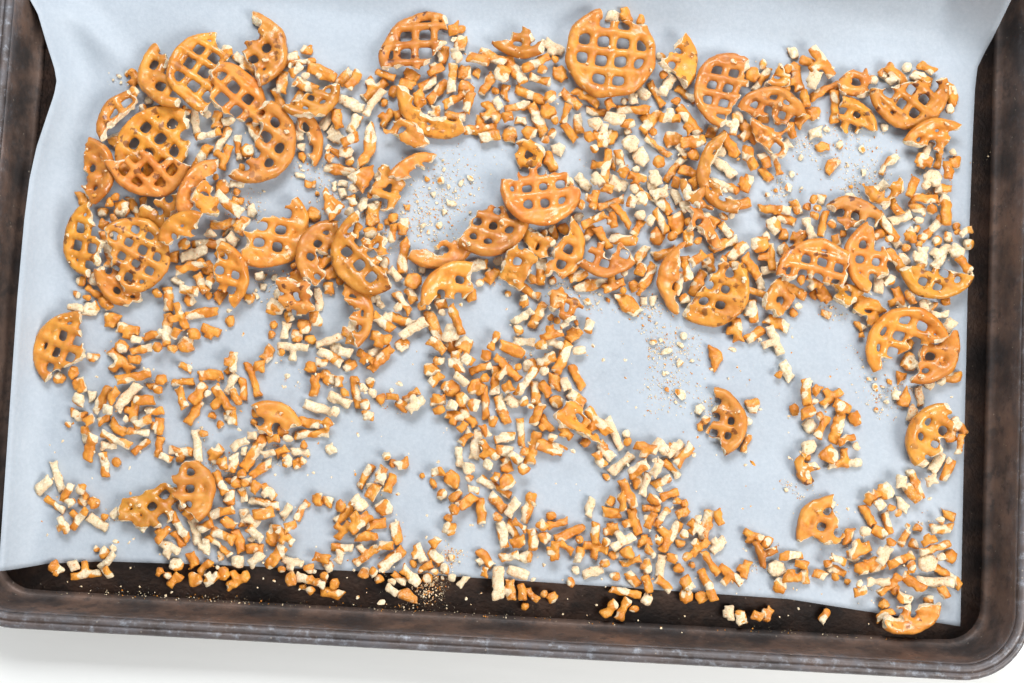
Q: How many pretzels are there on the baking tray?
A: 80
